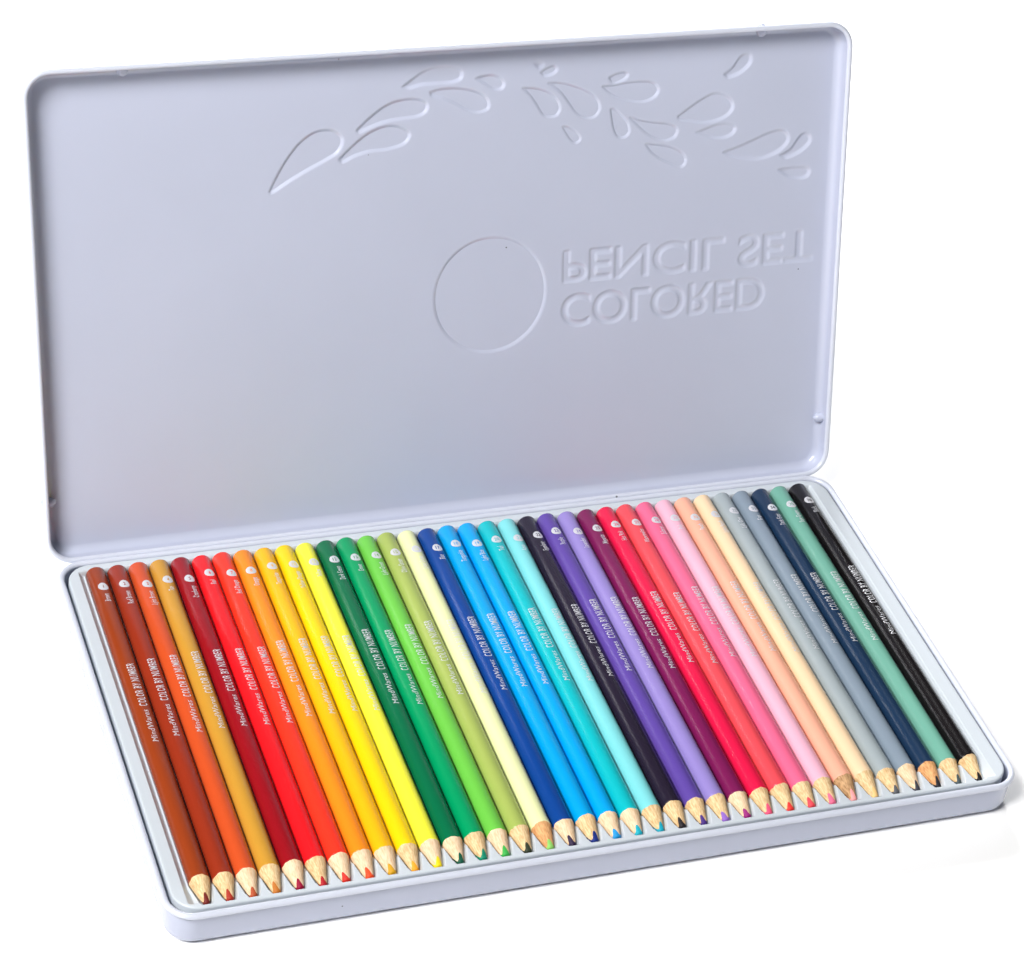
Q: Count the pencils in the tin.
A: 36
